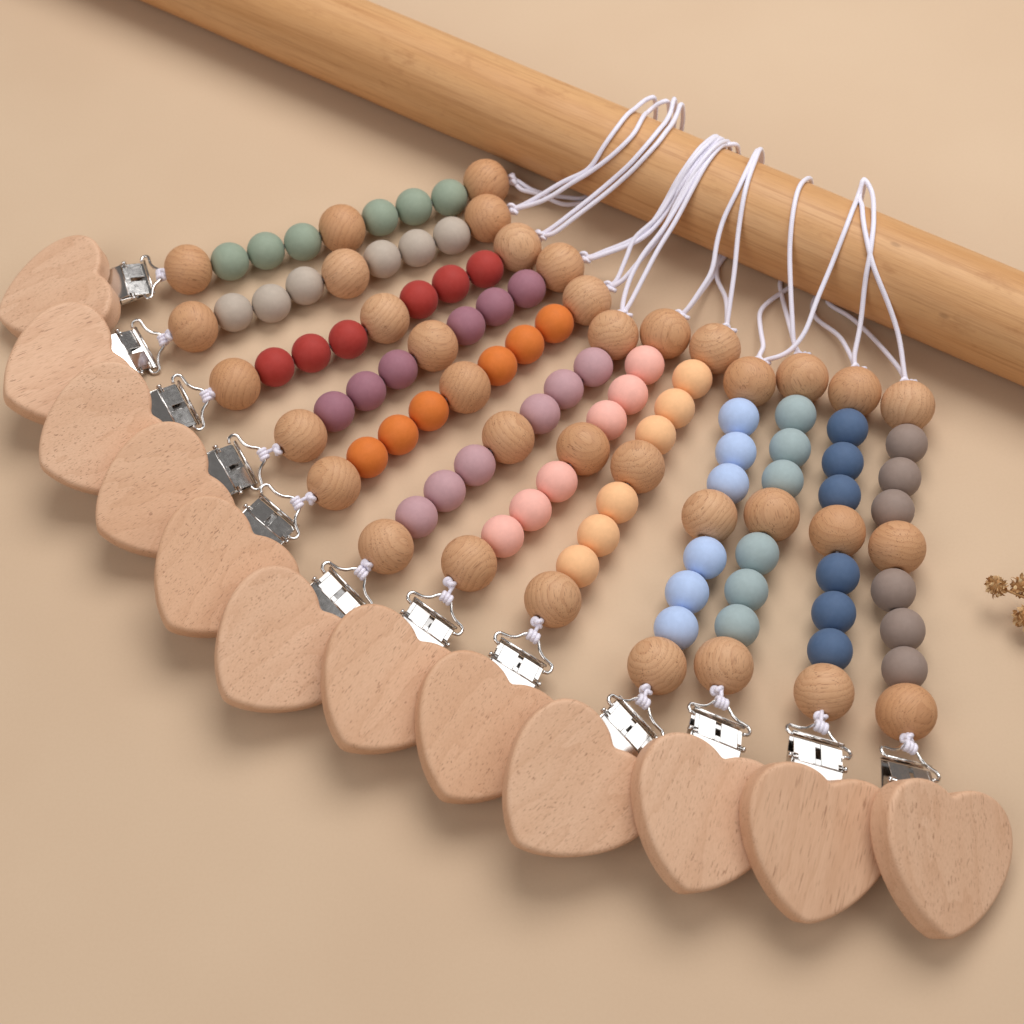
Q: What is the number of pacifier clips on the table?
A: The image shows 12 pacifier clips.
